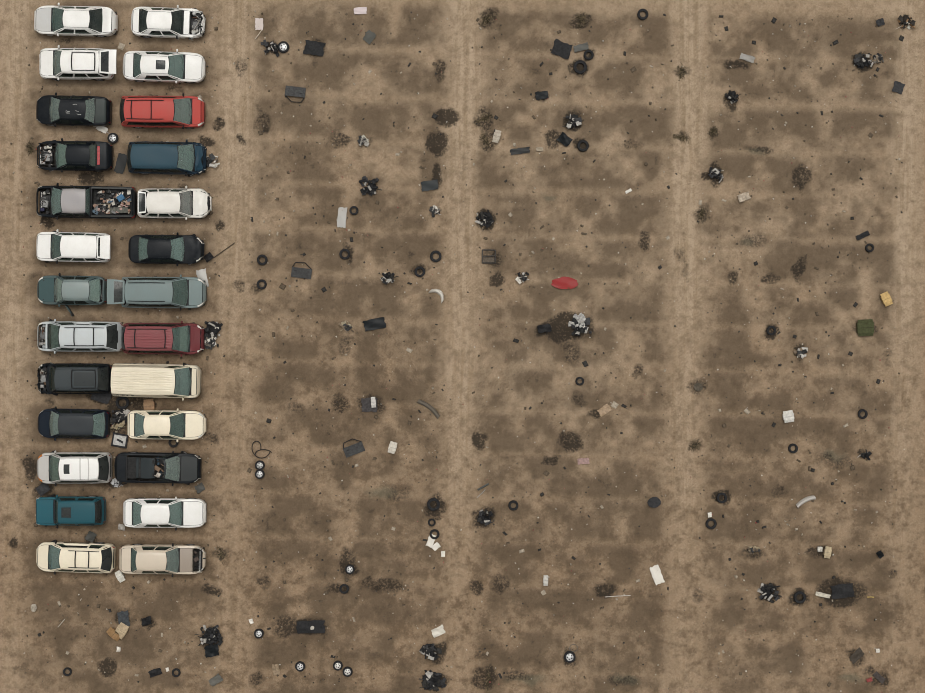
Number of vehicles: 26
